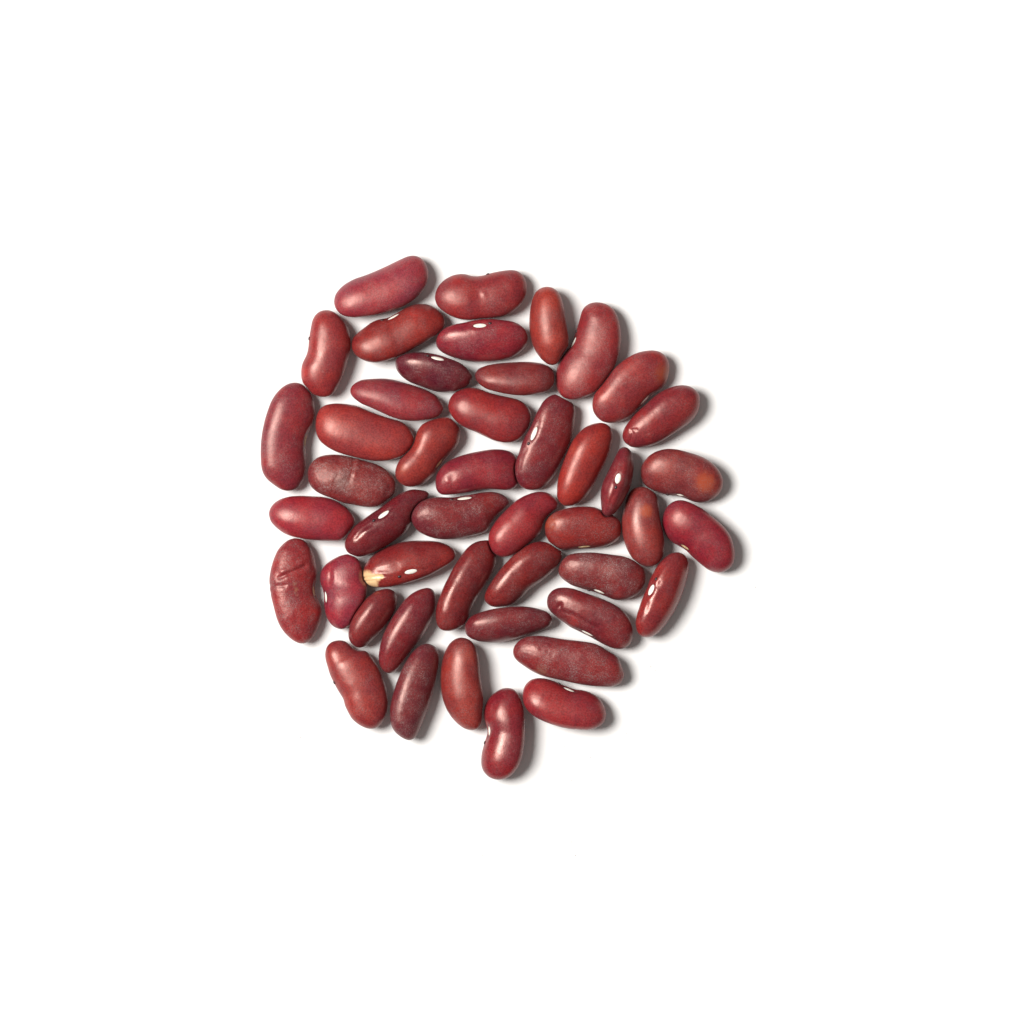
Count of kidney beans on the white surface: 46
